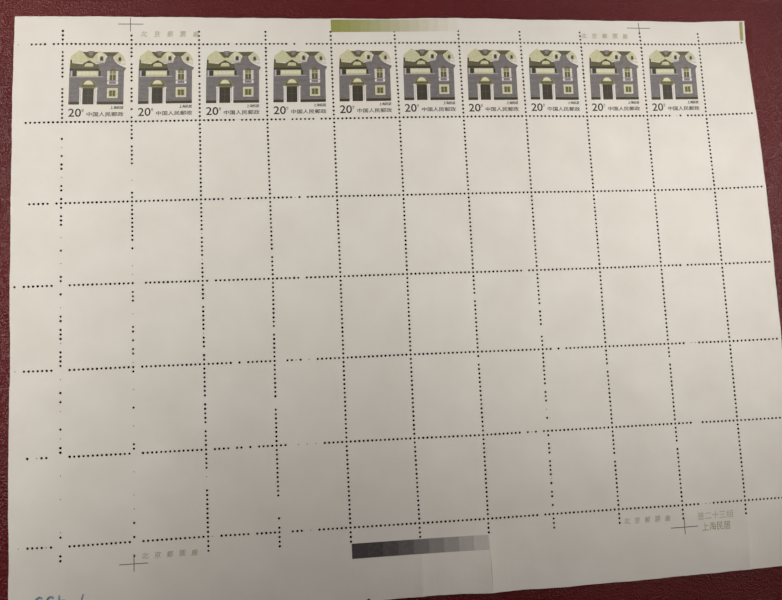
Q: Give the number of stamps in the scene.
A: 10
